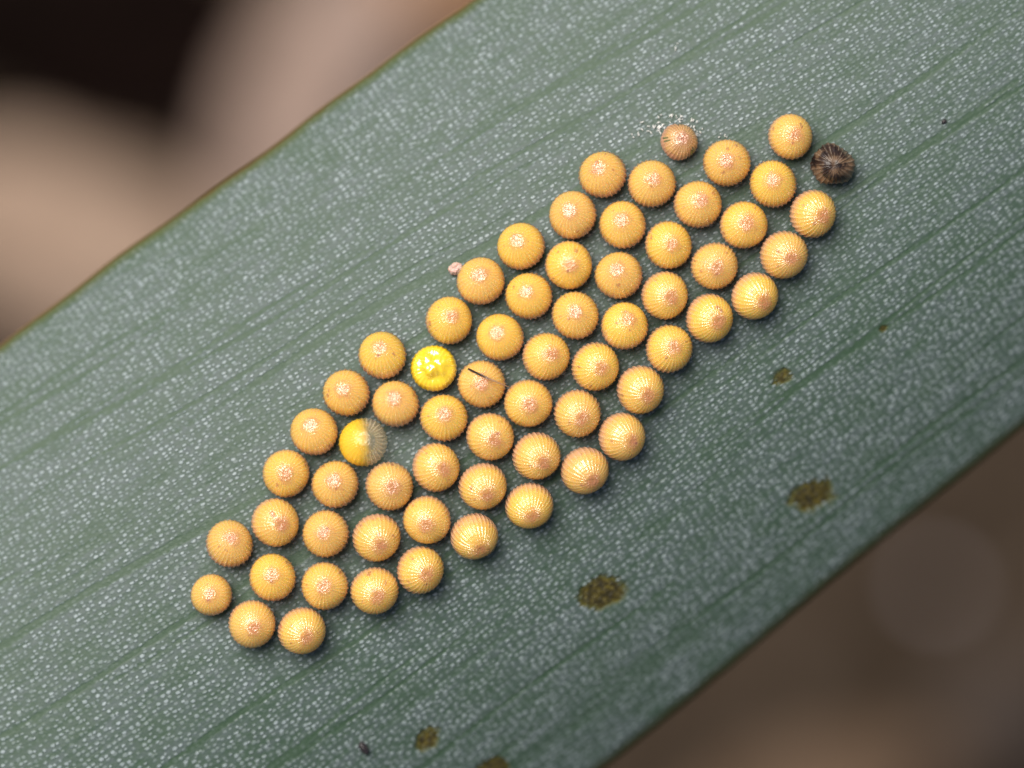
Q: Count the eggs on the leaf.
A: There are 64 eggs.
